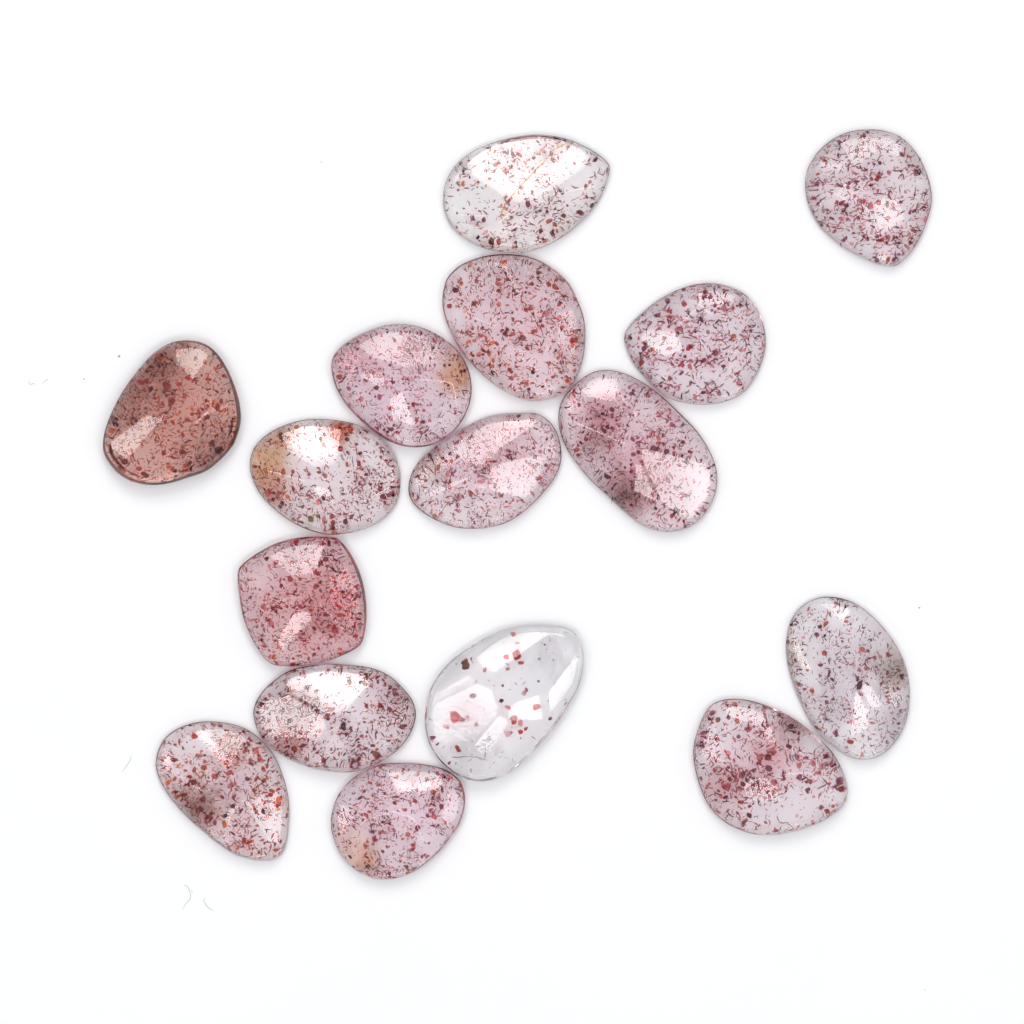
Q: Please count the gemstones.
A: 16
